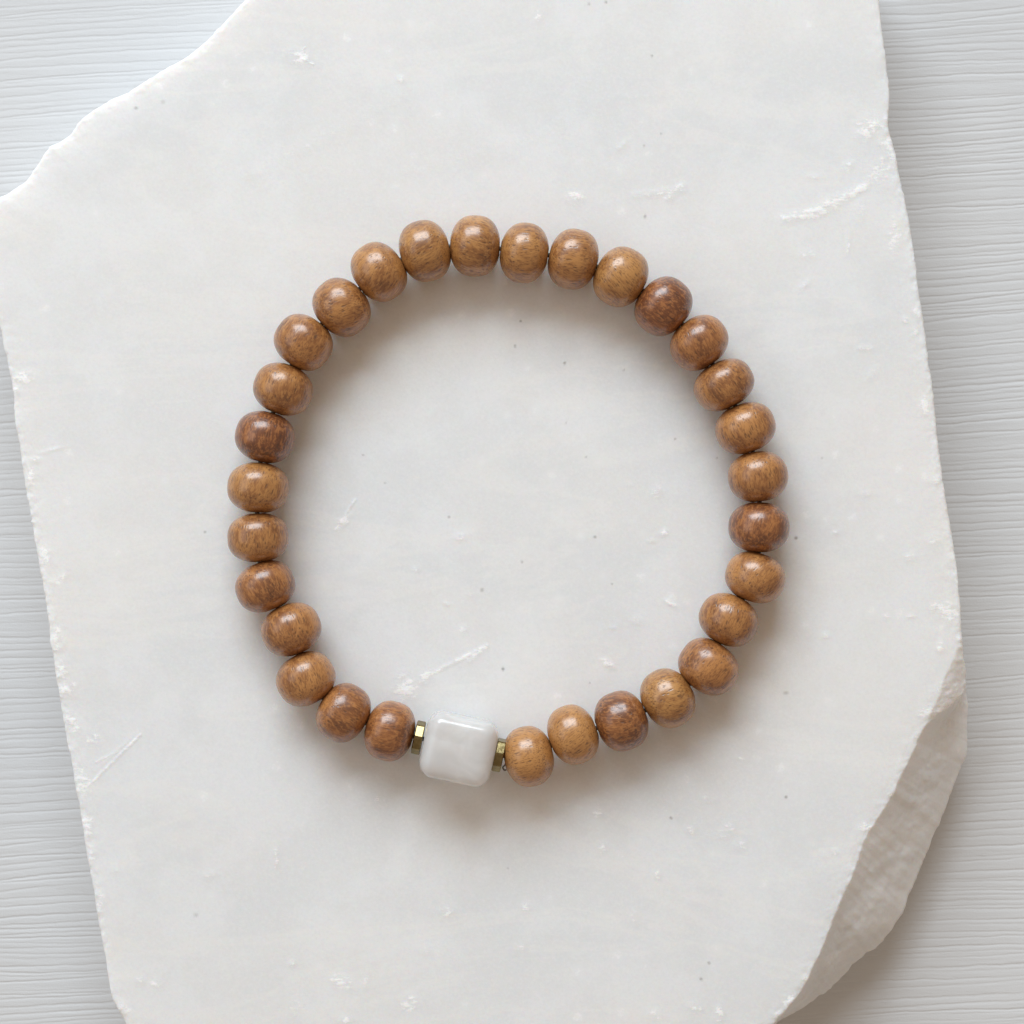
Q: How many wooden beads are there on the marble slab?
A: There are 30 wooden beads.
